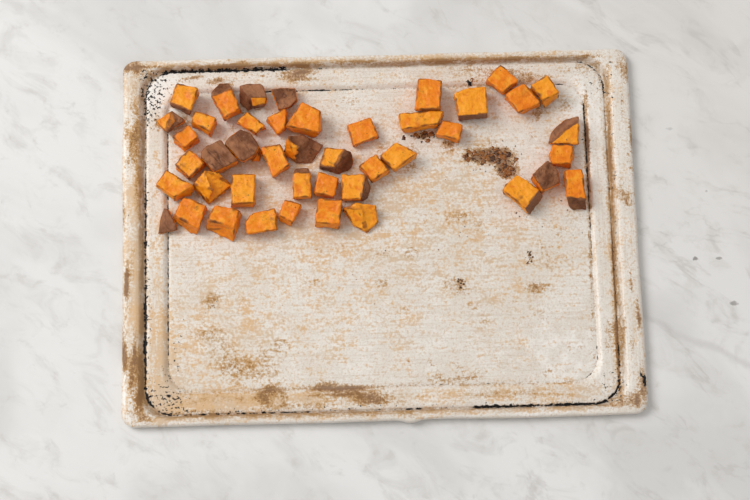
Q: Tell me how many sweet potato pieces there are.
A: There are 44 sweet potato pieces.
